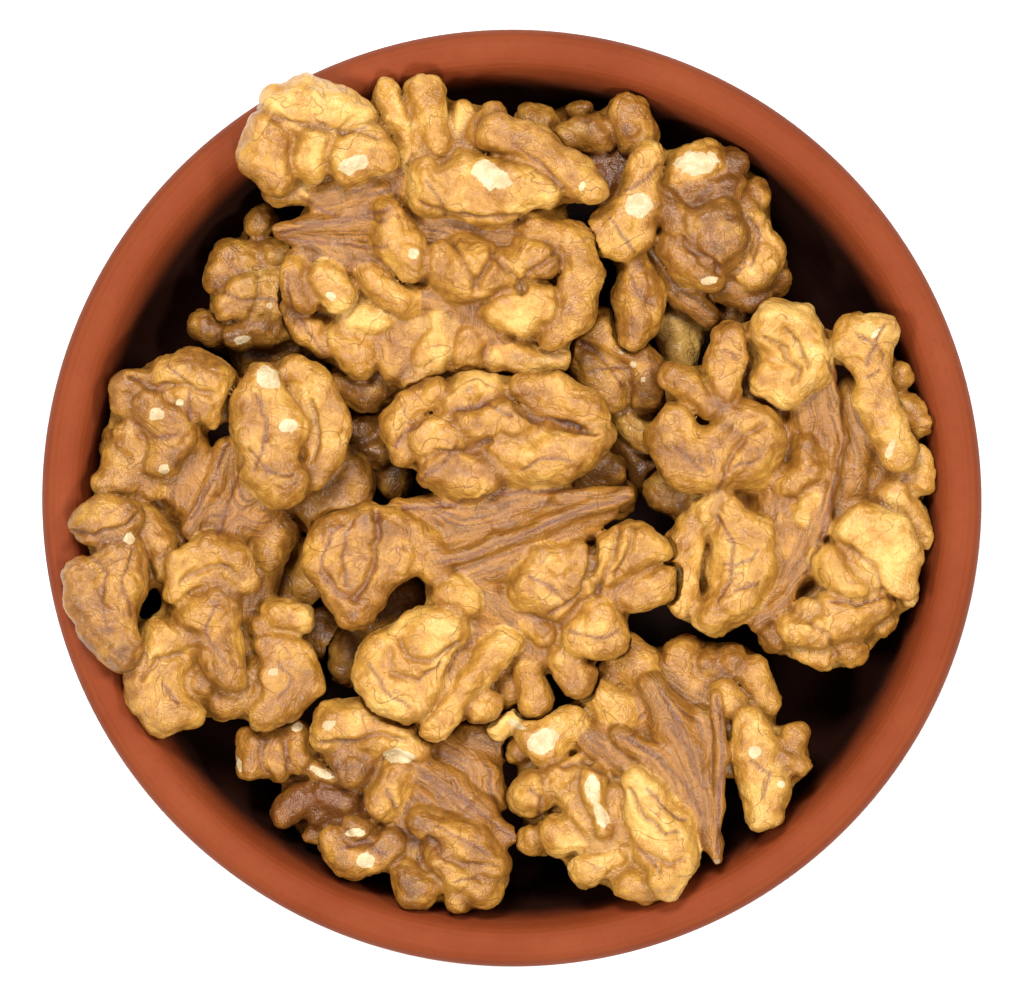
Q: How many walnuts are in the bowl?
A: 9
